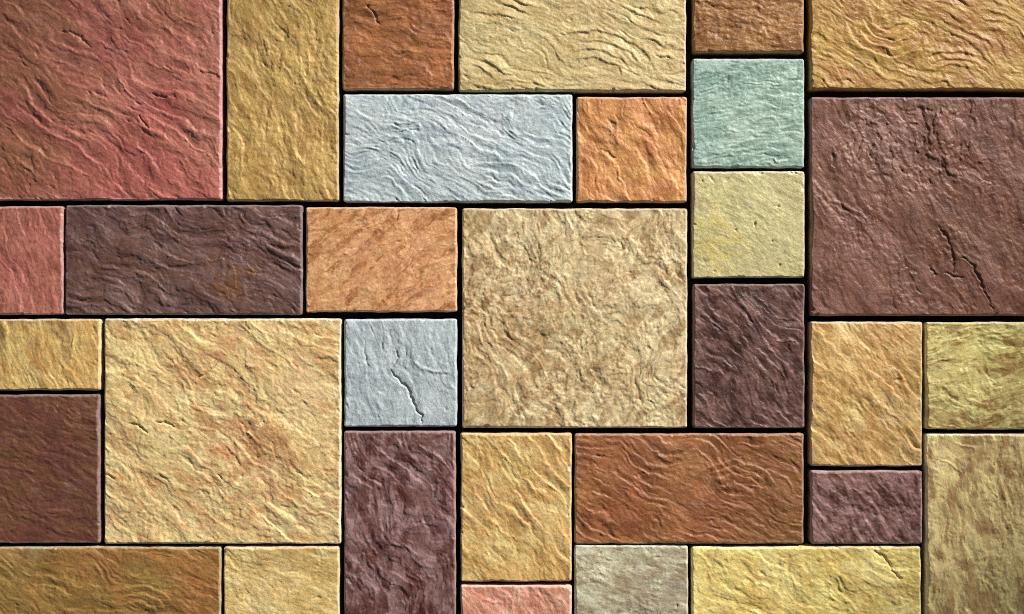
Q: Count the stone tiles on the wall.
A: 32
